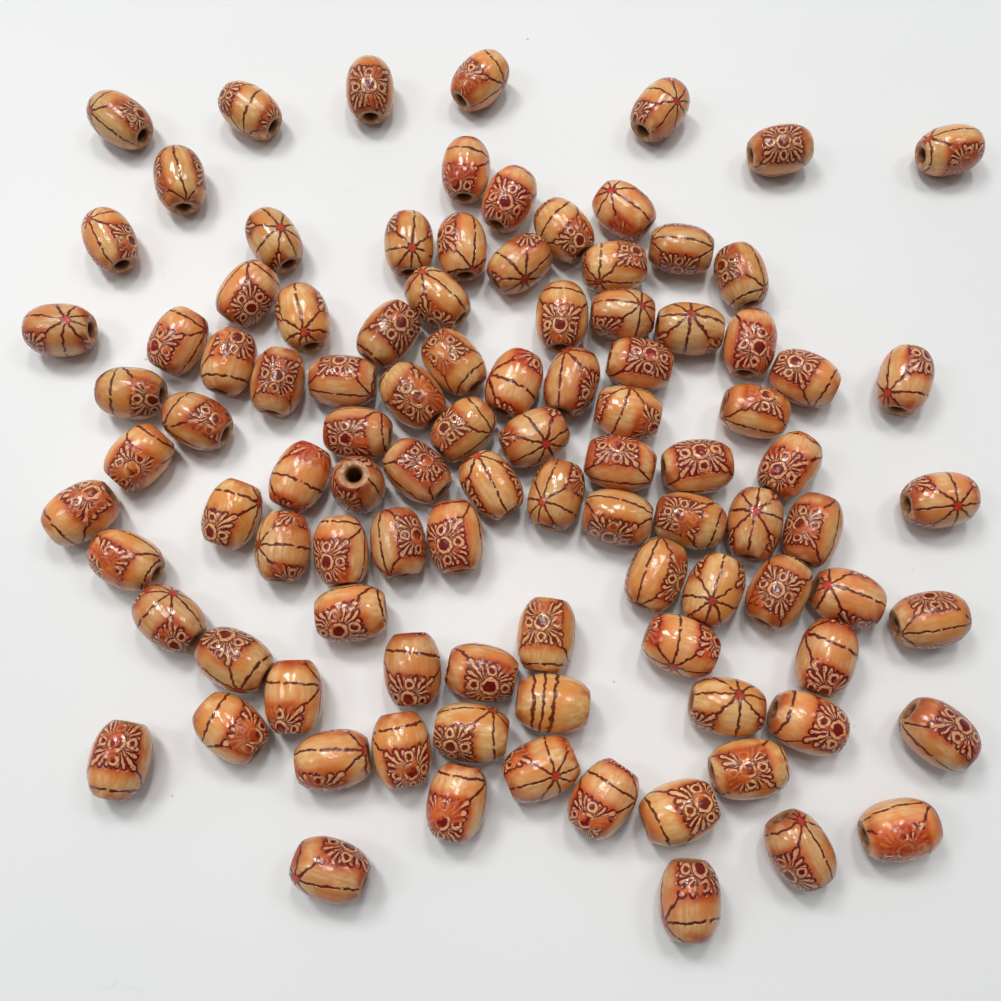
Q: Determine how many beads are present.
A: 100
